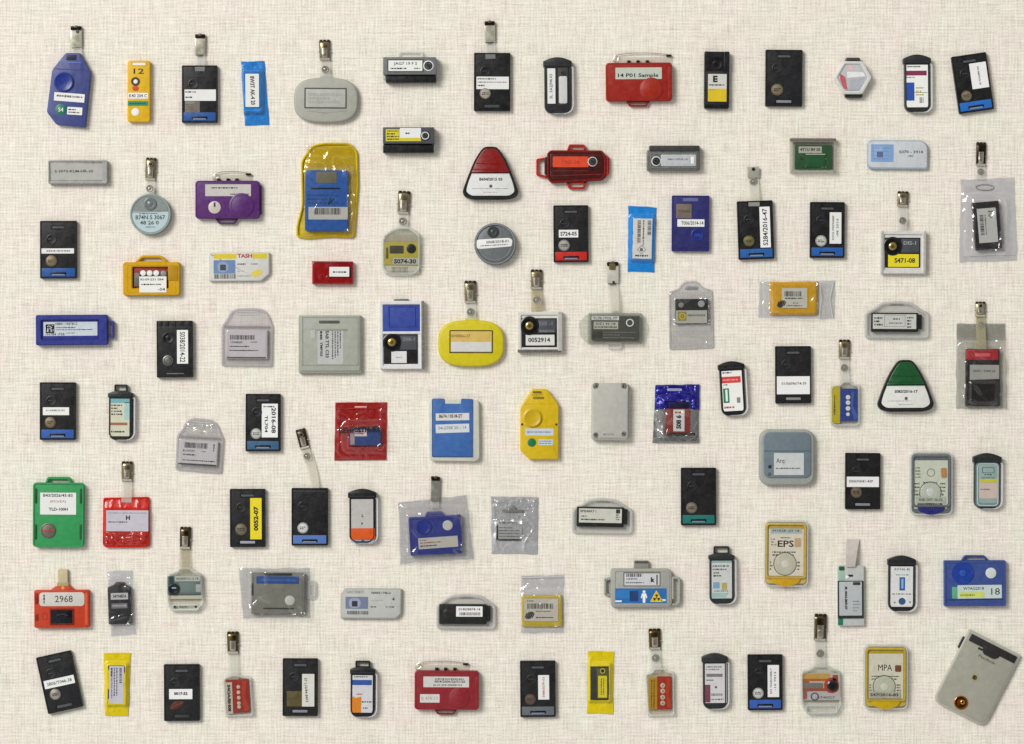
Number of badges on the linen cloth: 103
